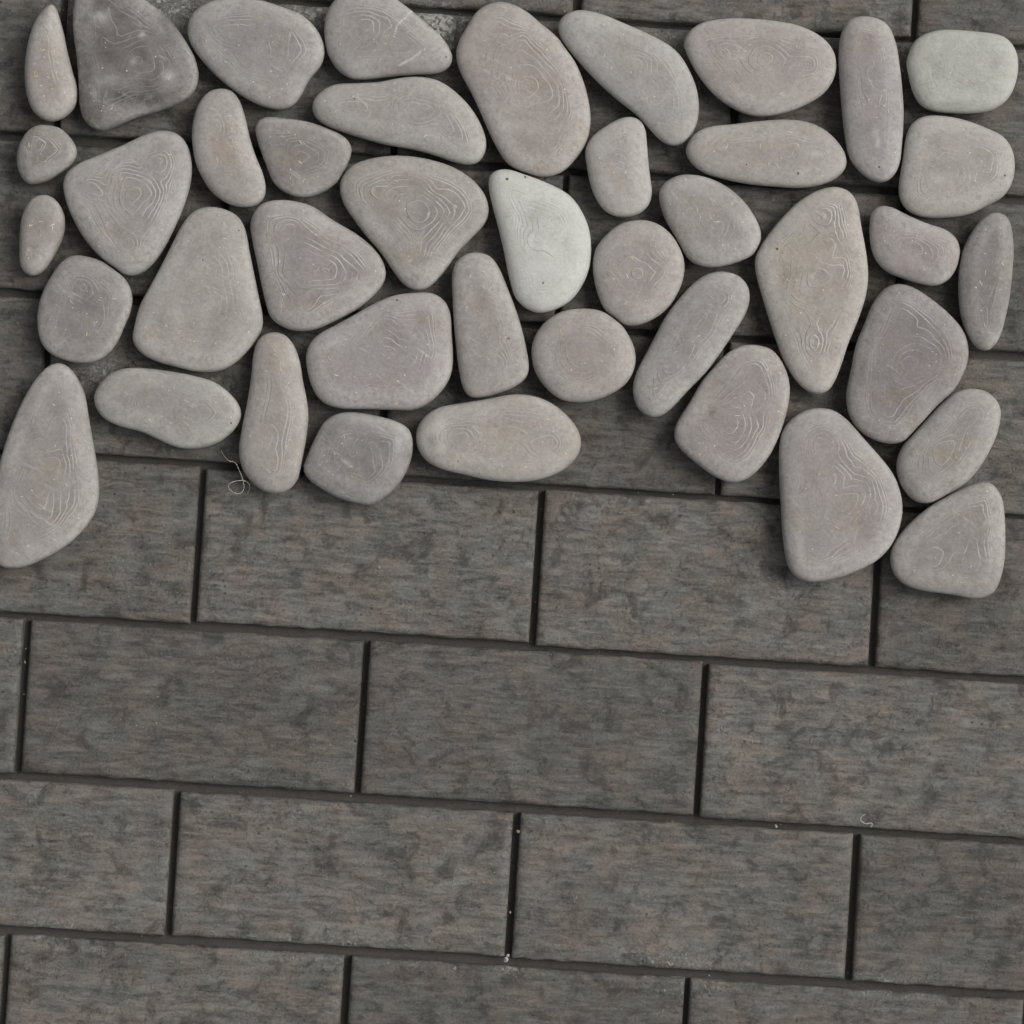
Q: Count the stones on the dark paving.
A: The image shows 42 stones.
